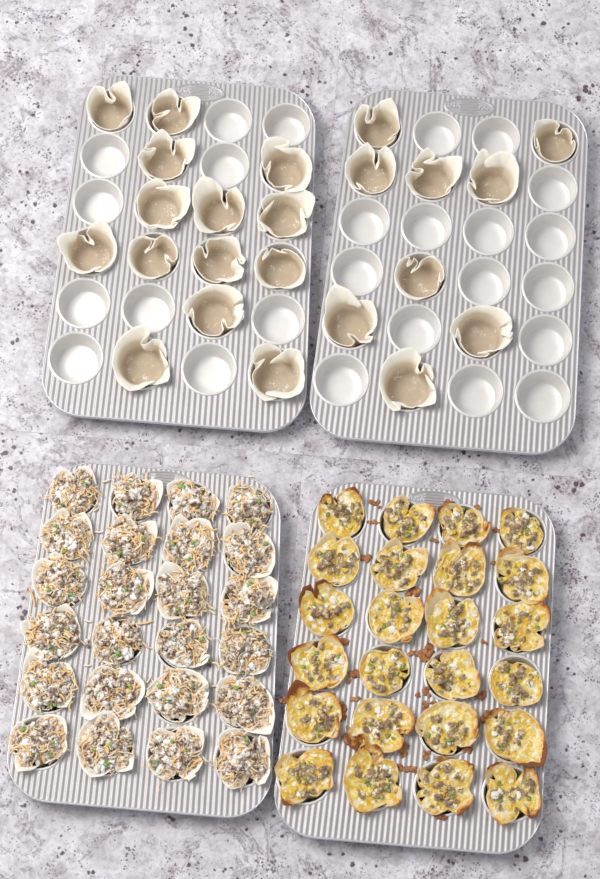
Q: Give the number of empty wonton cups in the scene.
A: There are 23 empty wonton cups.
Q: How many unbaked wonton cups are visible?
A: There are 24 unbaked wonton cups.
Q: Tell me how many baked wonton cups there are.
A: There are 24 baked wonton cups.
